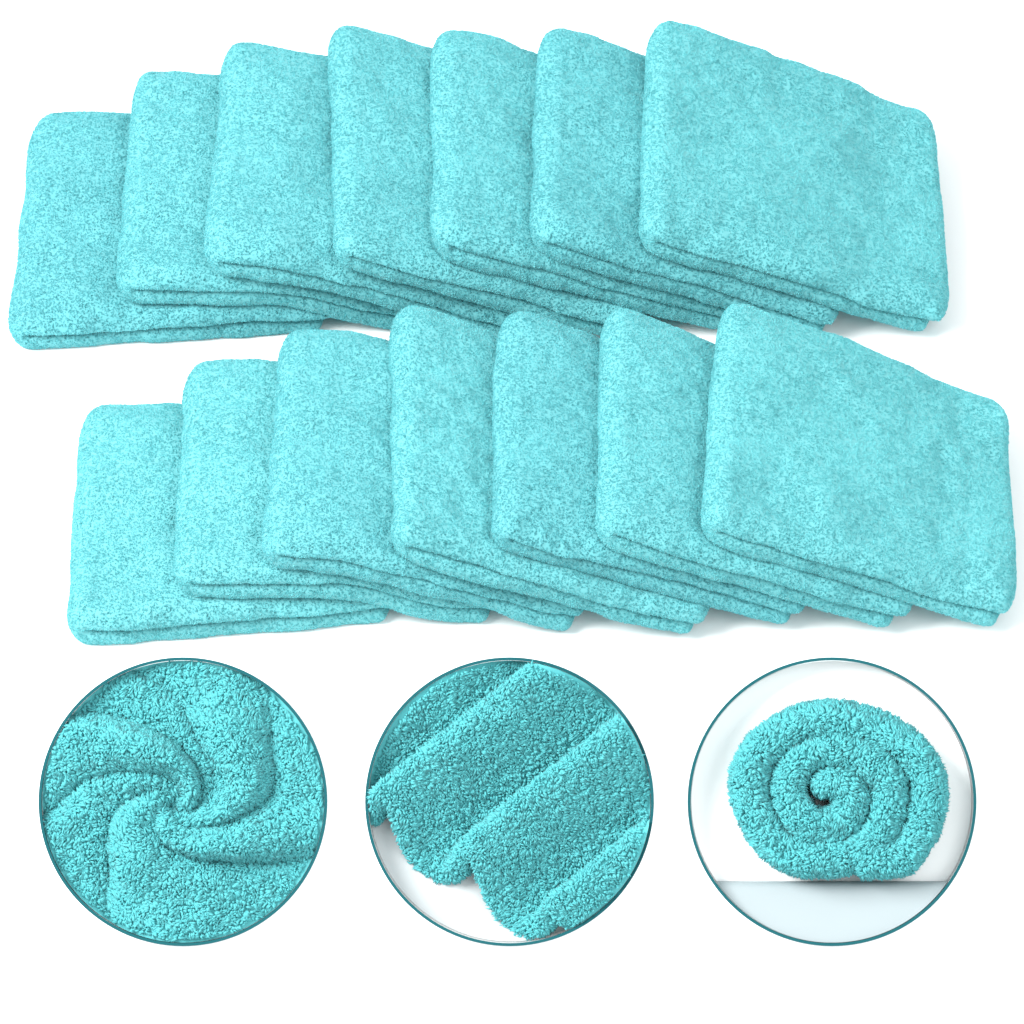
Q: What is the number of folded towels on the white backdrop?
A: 14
